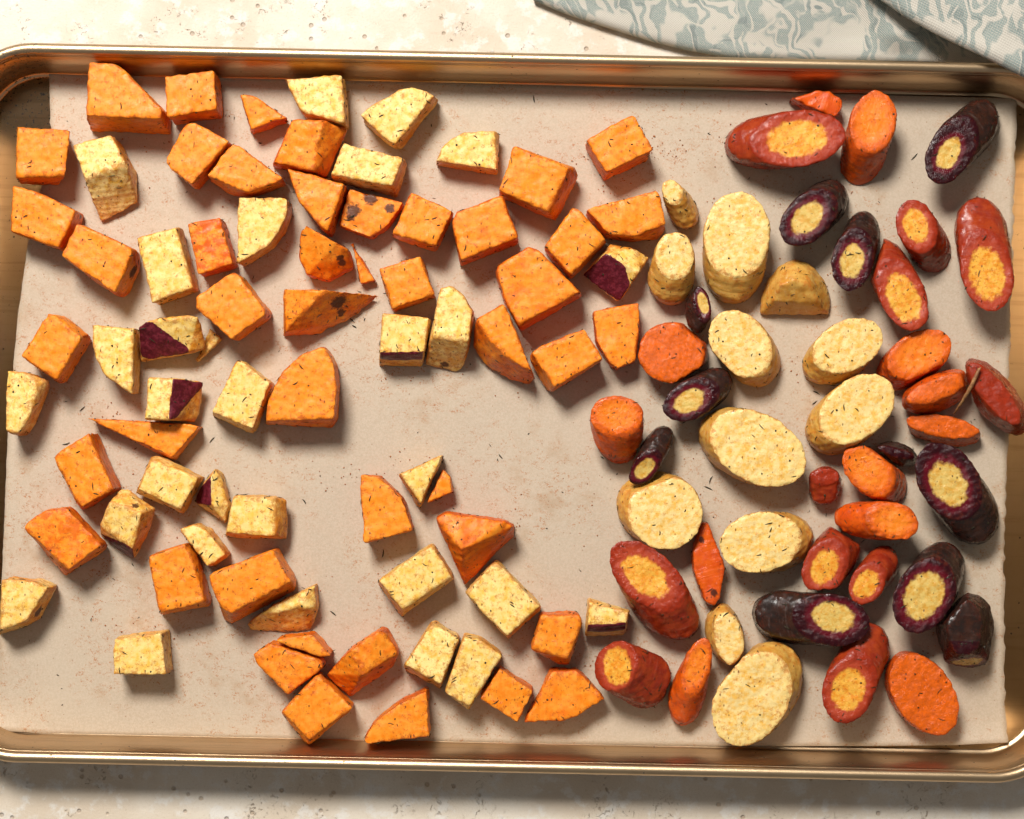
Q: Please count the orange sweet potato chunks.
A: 45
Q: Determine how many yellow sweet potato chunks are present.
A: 30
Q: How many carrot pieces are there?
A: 46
